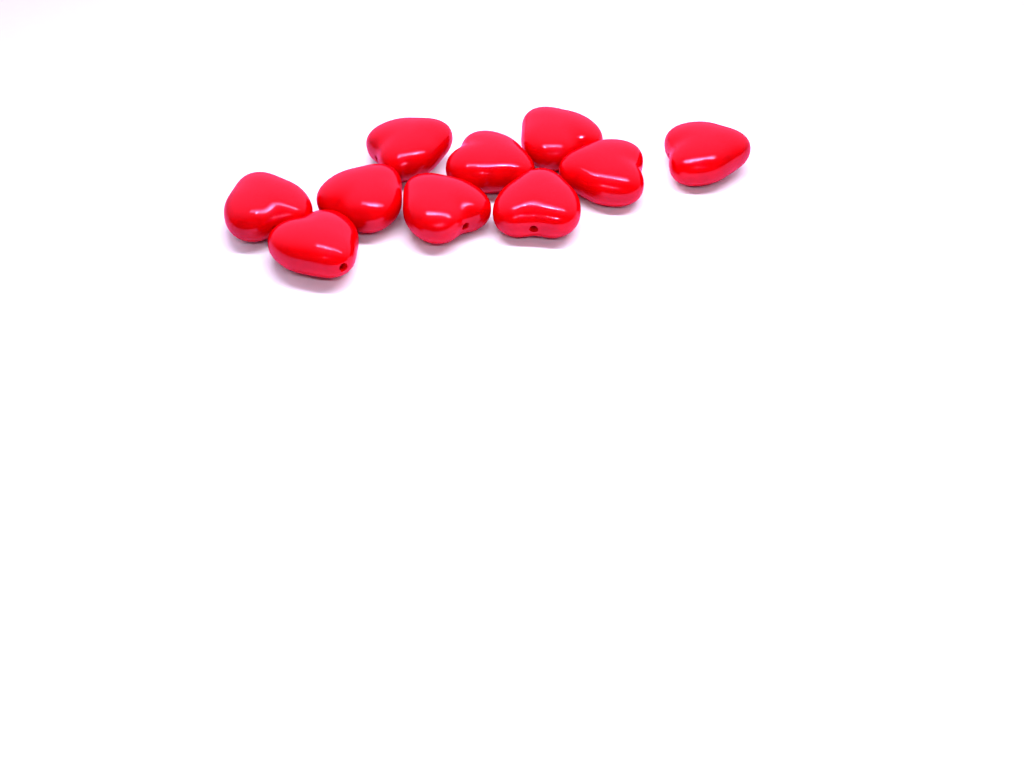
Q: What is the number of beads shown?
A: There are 10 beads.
